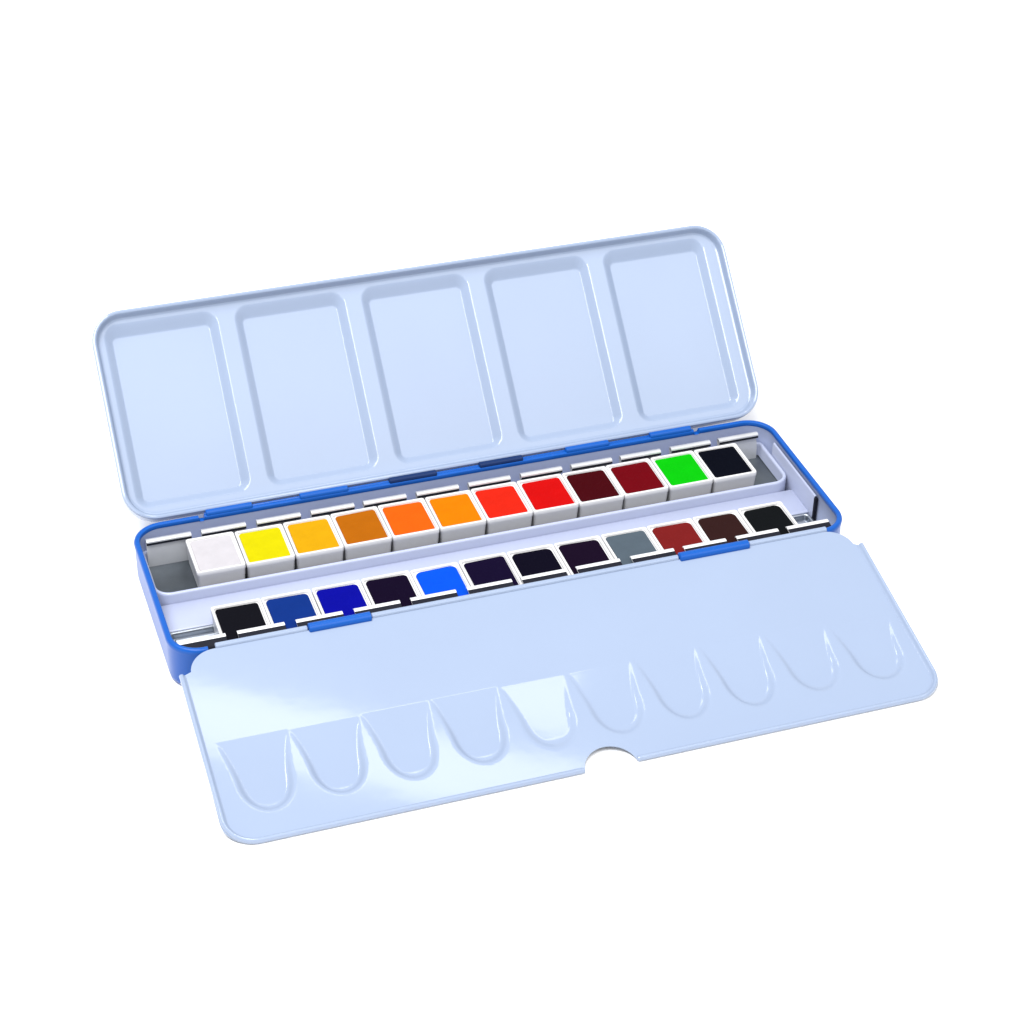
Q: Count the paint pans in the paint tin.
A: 24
